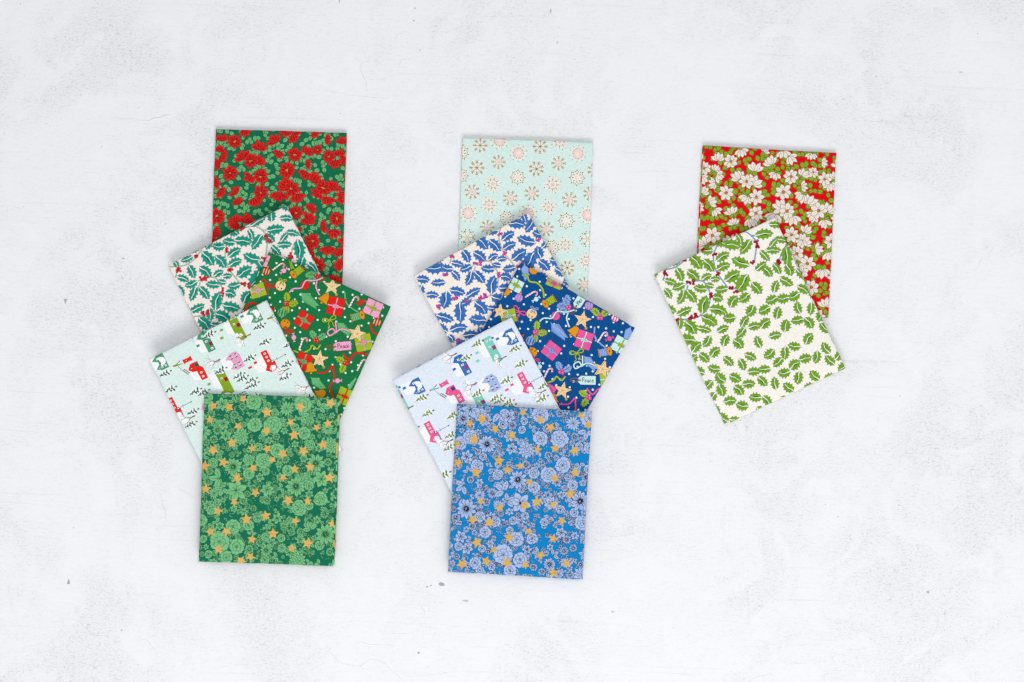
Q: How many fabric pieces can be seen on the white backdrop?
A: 12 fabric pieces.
